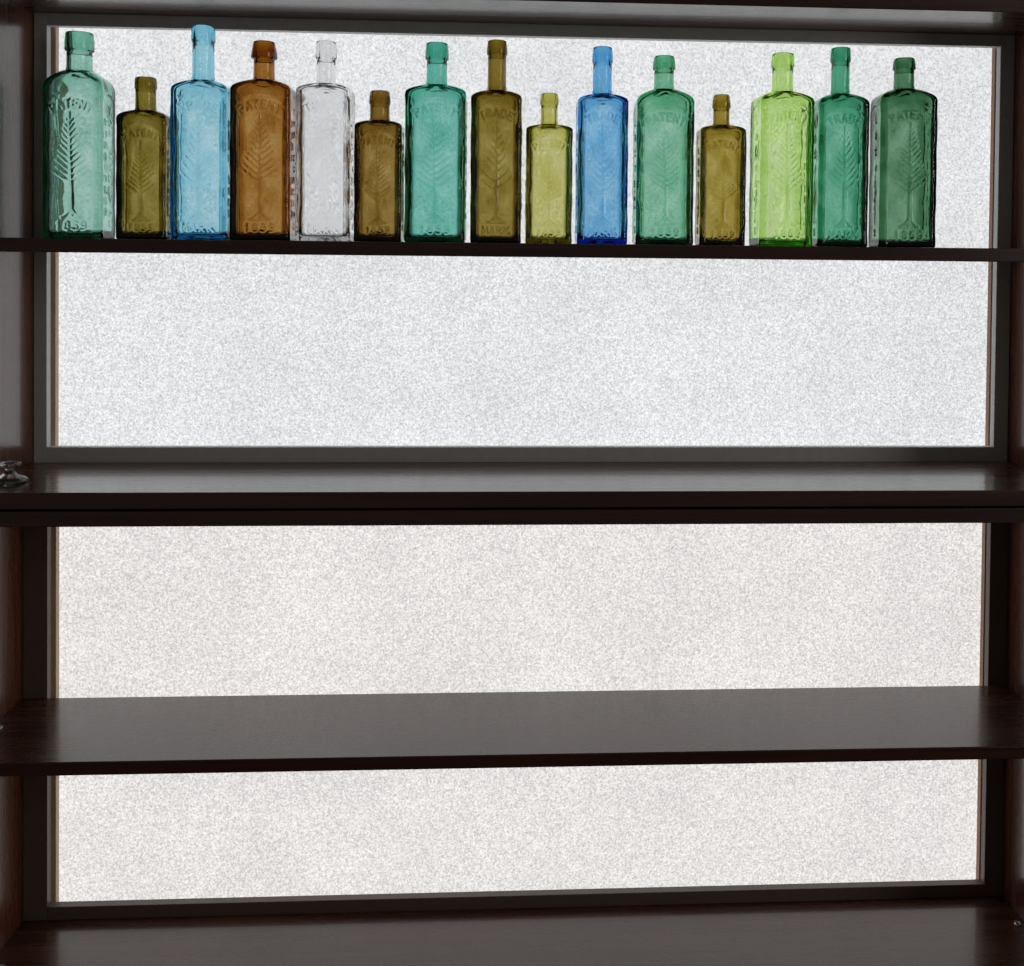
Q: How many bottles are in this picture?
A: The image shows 15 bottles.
